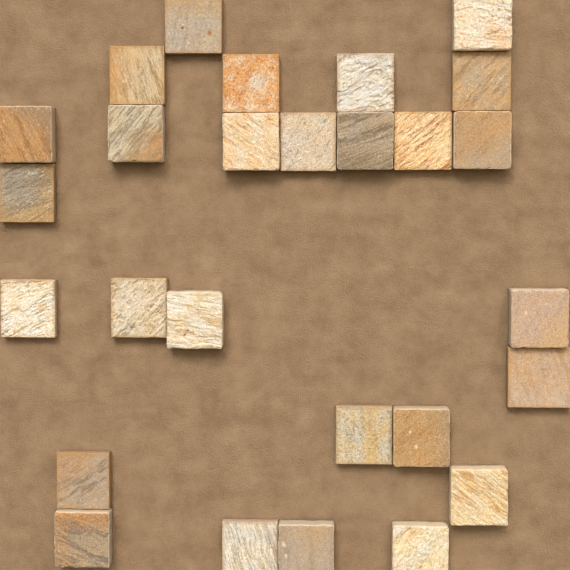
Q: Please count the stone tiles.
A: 27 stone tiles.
